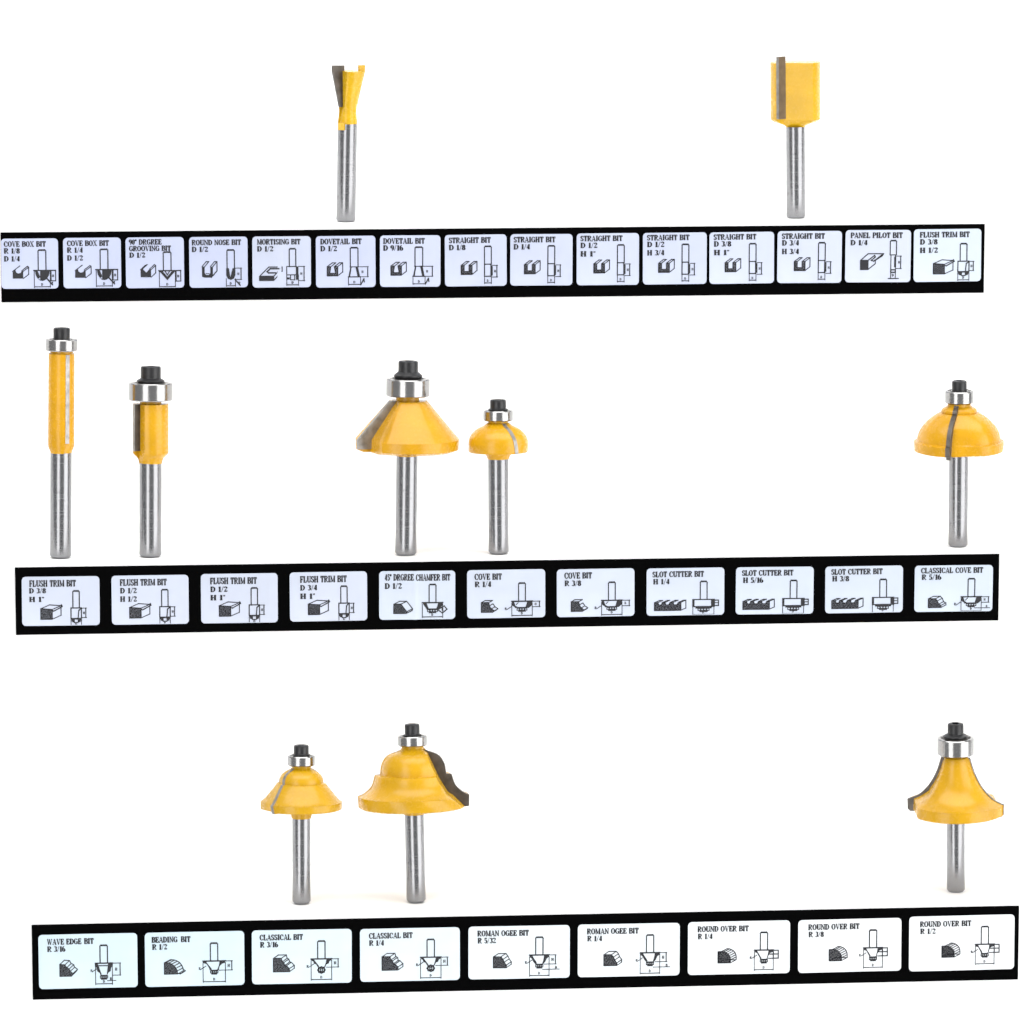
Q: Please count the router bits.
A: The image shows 10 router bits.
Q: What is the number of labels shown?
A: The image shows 35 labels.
